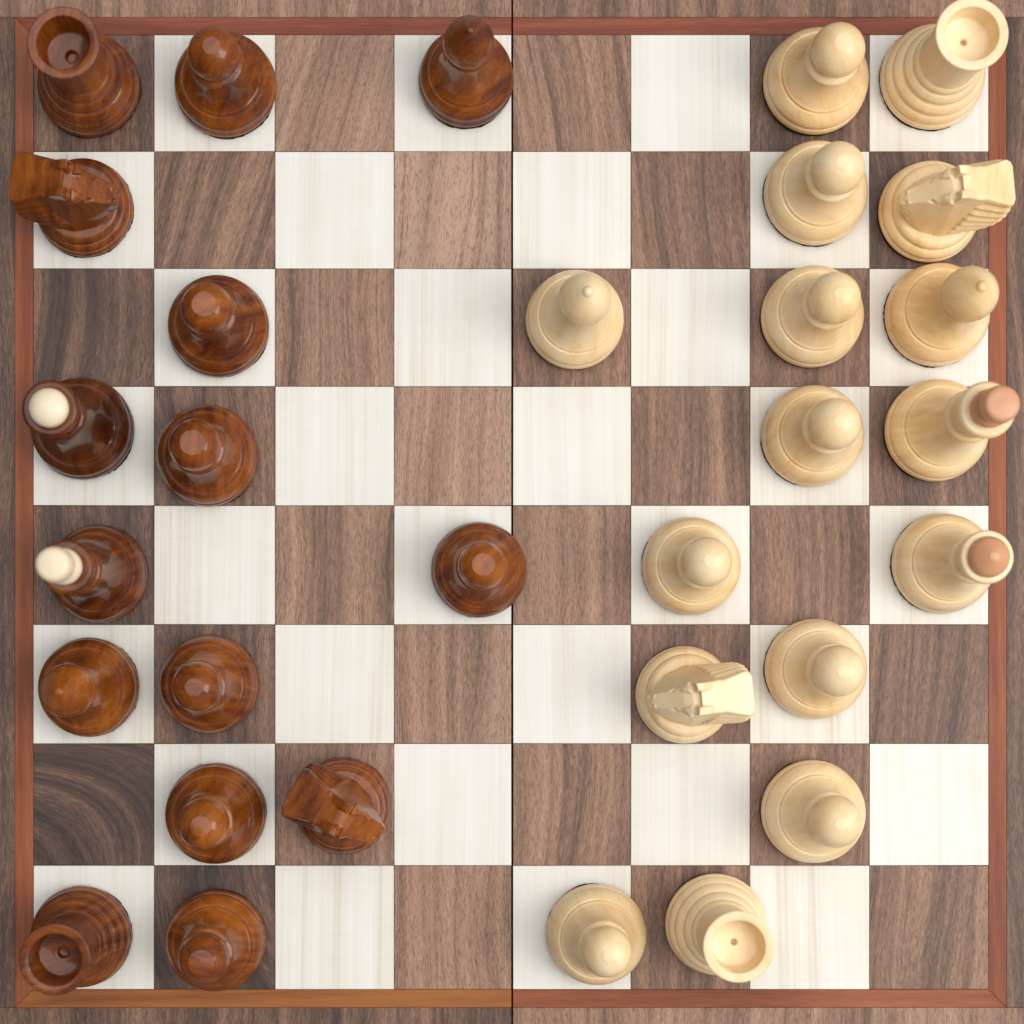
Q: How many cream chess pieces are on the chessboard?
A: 16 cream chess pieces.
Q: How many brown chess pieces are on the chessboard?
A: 15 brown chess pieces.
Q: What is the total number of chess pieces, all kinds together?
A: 31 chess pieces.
